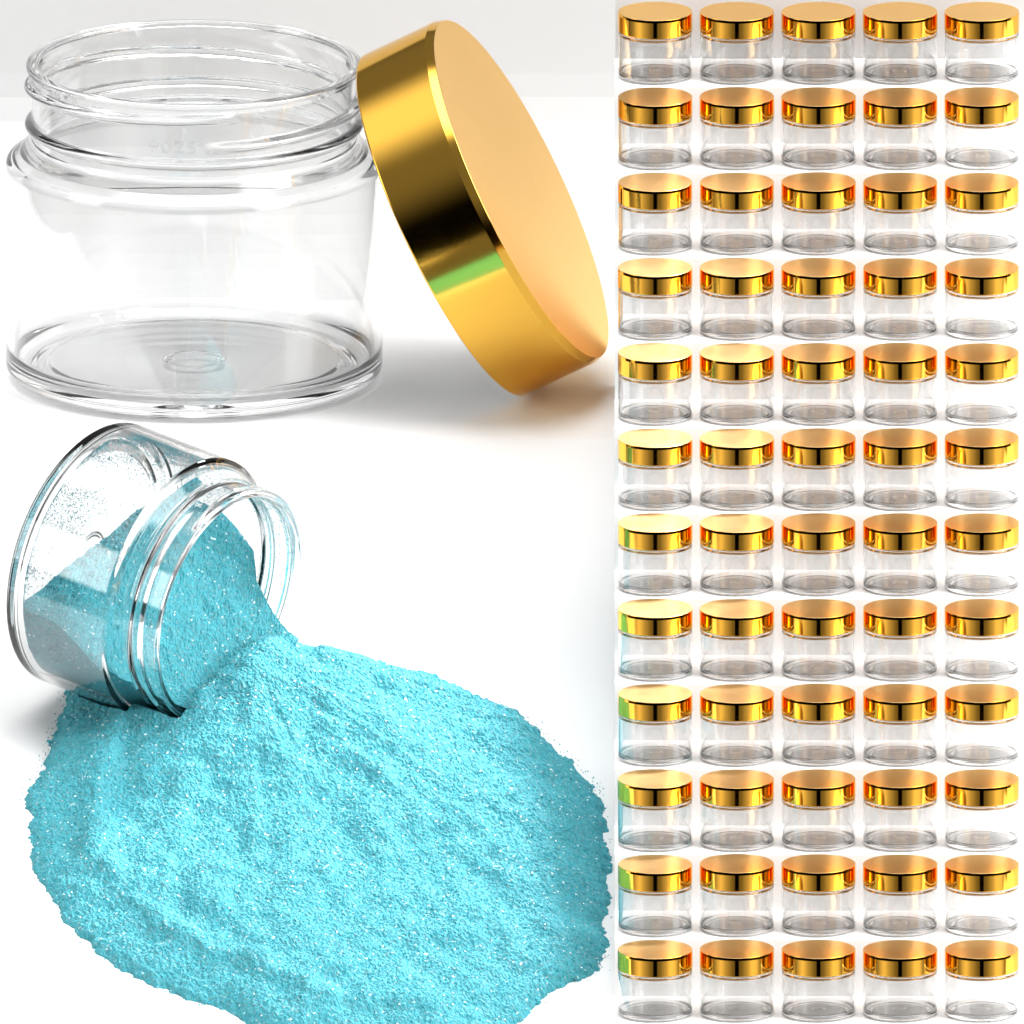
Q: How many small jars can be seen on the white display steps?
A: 60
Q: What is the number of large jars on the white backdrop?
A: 2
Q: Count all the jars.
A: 62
